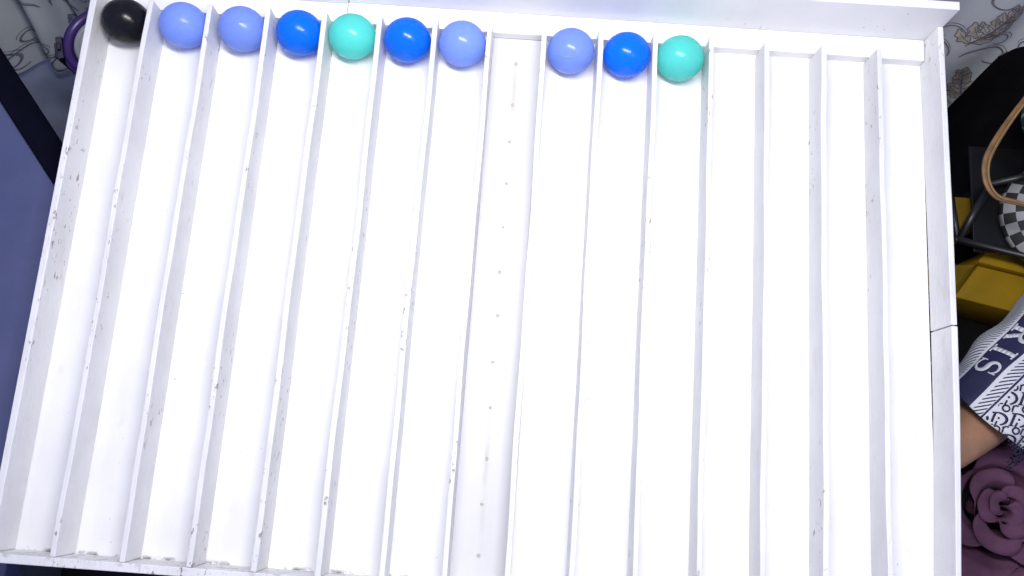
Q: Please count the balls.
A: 10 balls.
